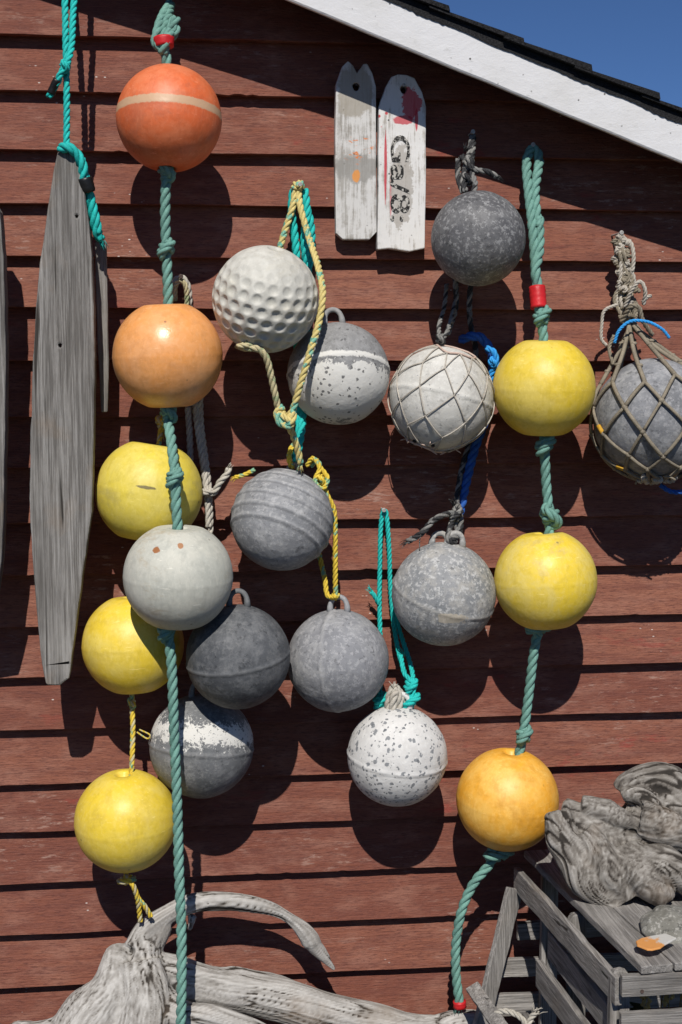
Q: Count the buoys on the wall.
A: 20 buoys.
